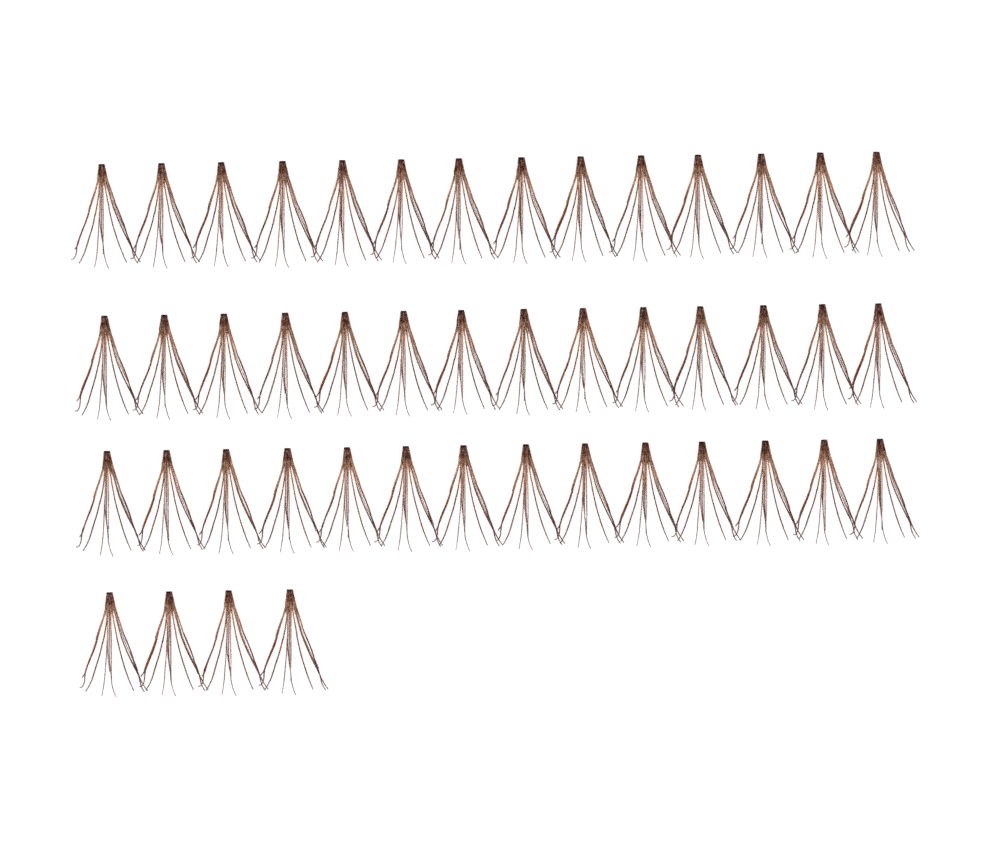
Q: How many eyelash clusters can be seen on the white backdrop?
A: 46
